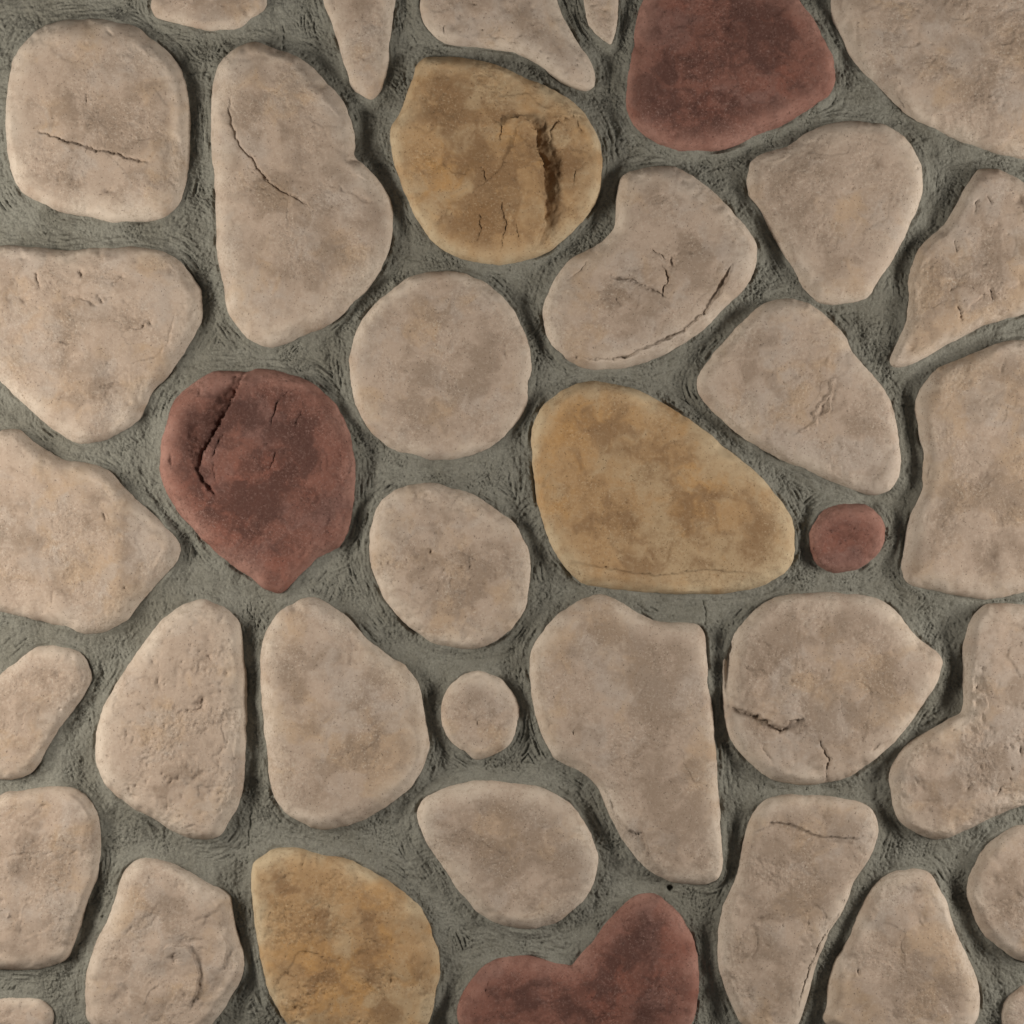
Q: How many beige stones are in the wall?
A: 31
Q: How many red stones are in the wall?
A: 4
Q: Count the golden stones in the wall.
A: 3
